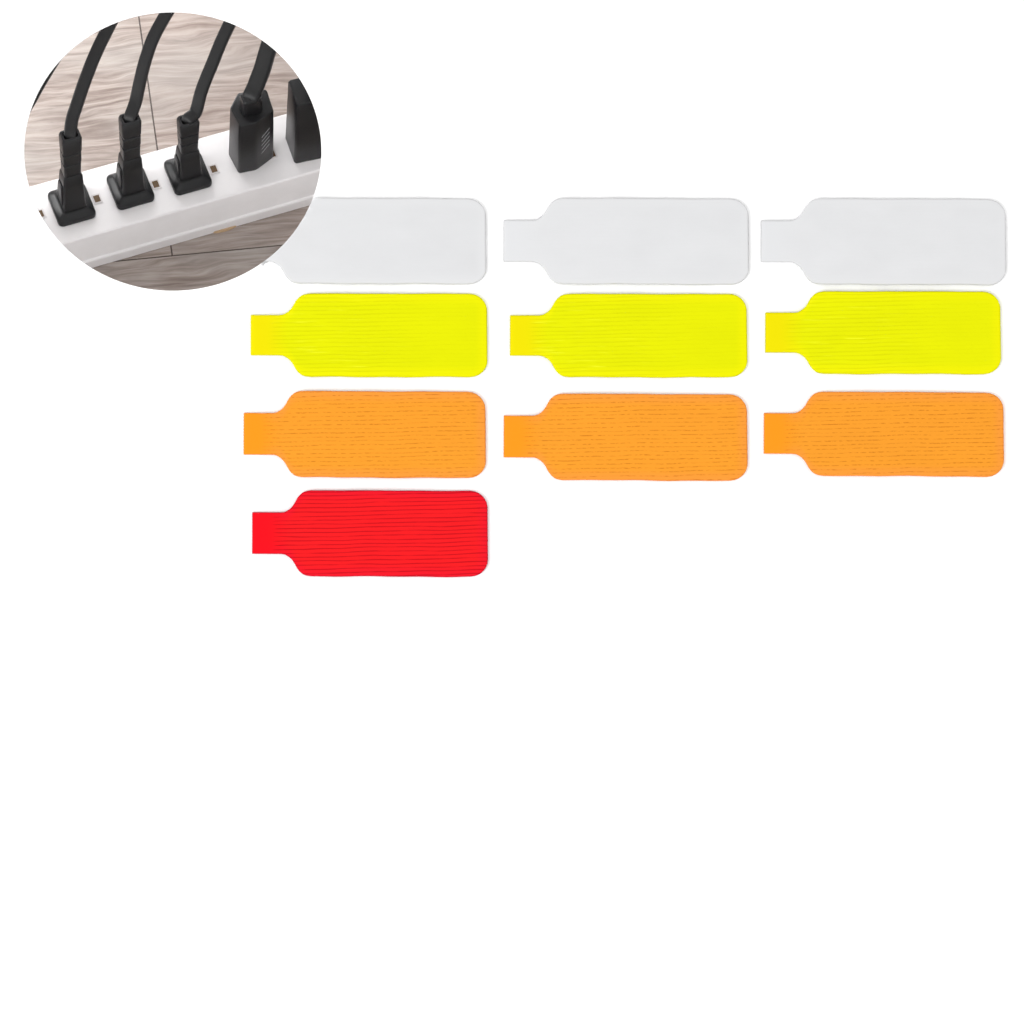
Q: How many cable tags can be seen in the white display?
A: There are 10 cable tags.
